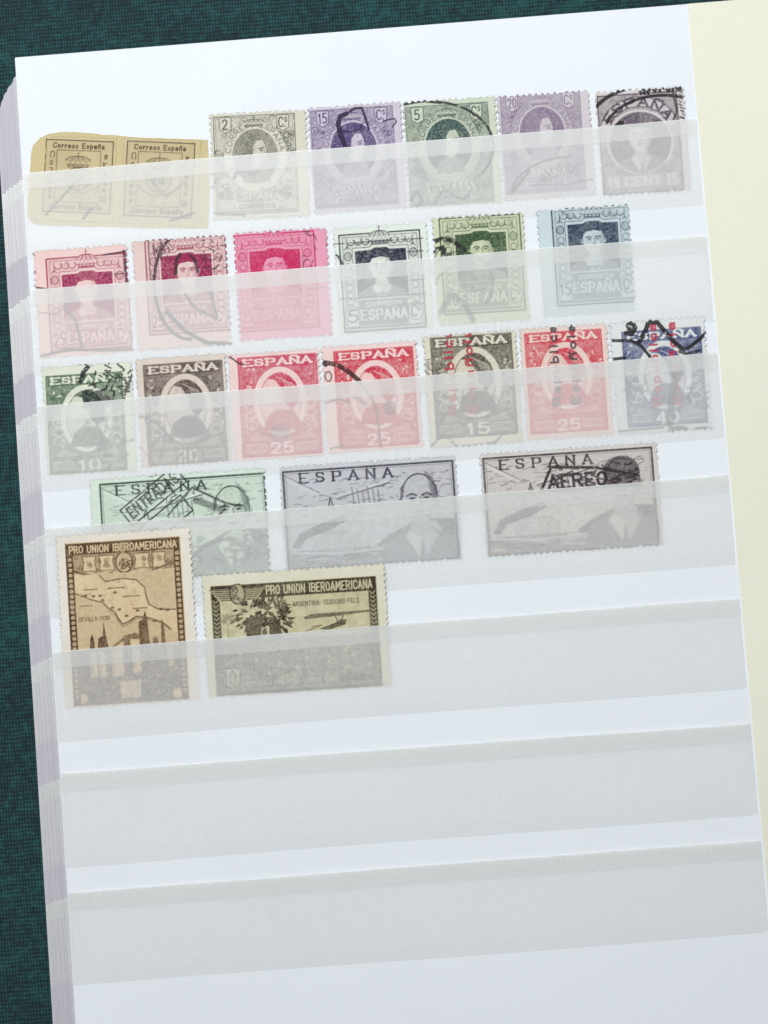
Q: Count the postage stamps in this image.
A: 25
